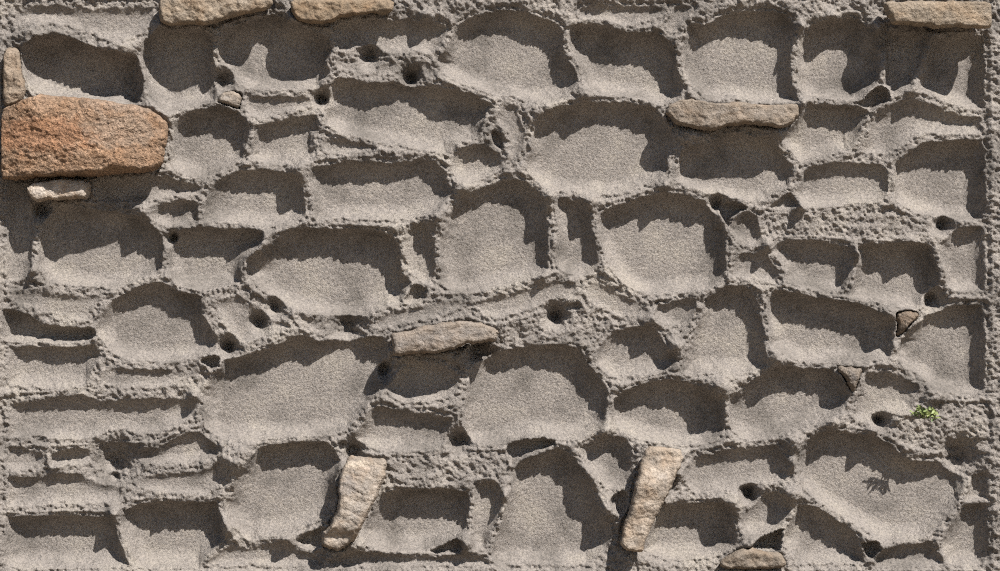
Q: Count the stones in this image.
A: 14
